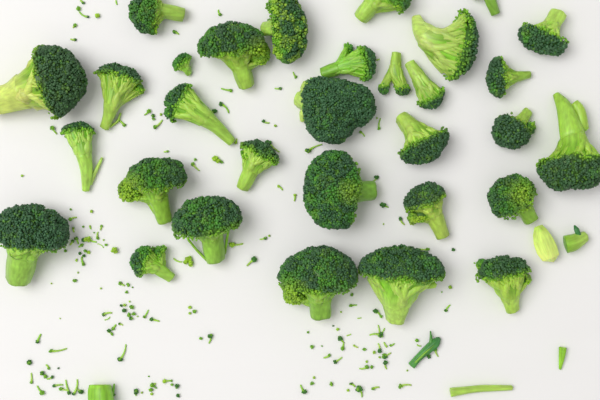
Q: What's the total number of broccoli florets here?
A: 31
